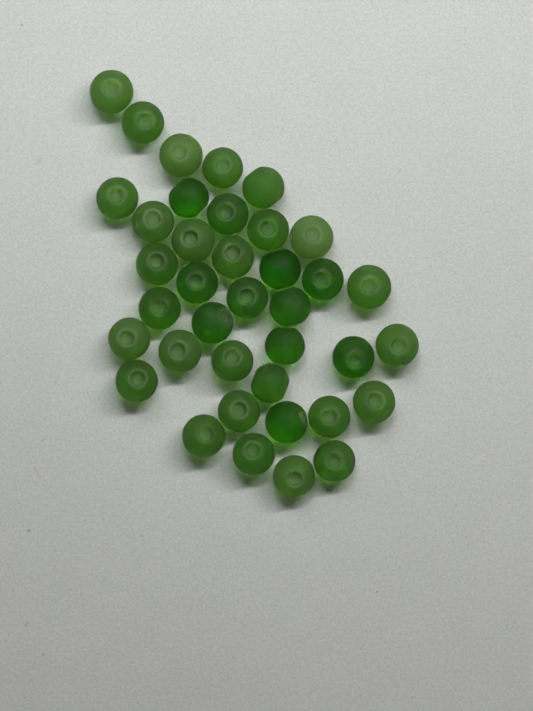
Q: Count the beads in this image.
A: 38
